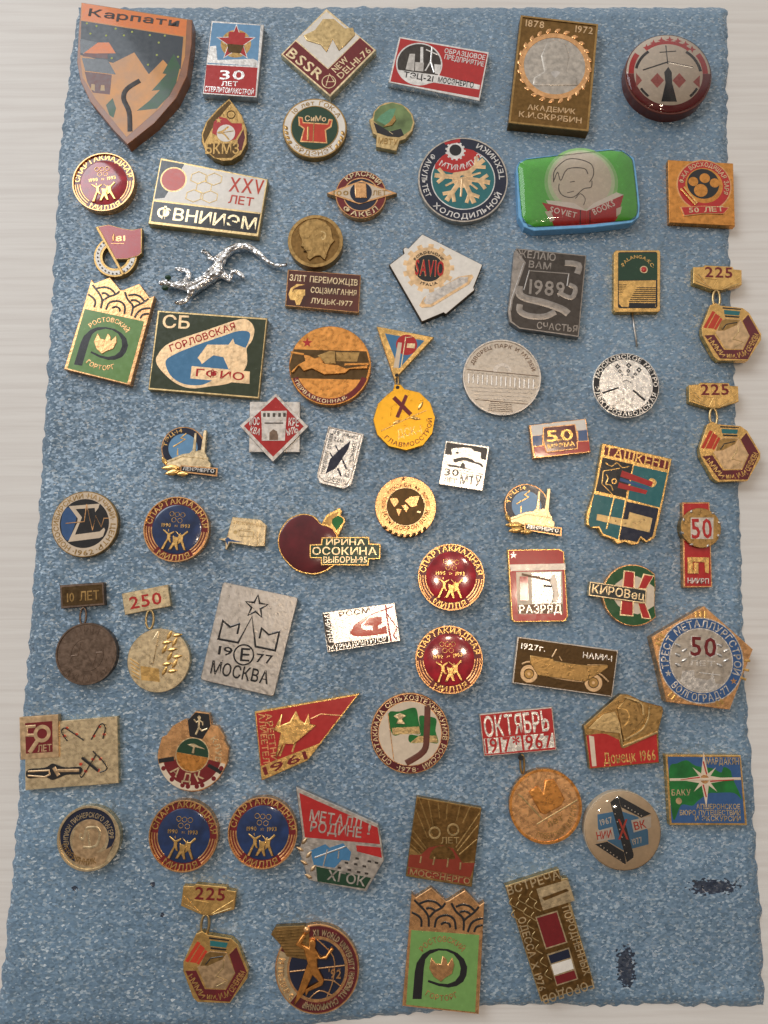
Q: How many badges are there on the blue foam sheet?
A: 69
